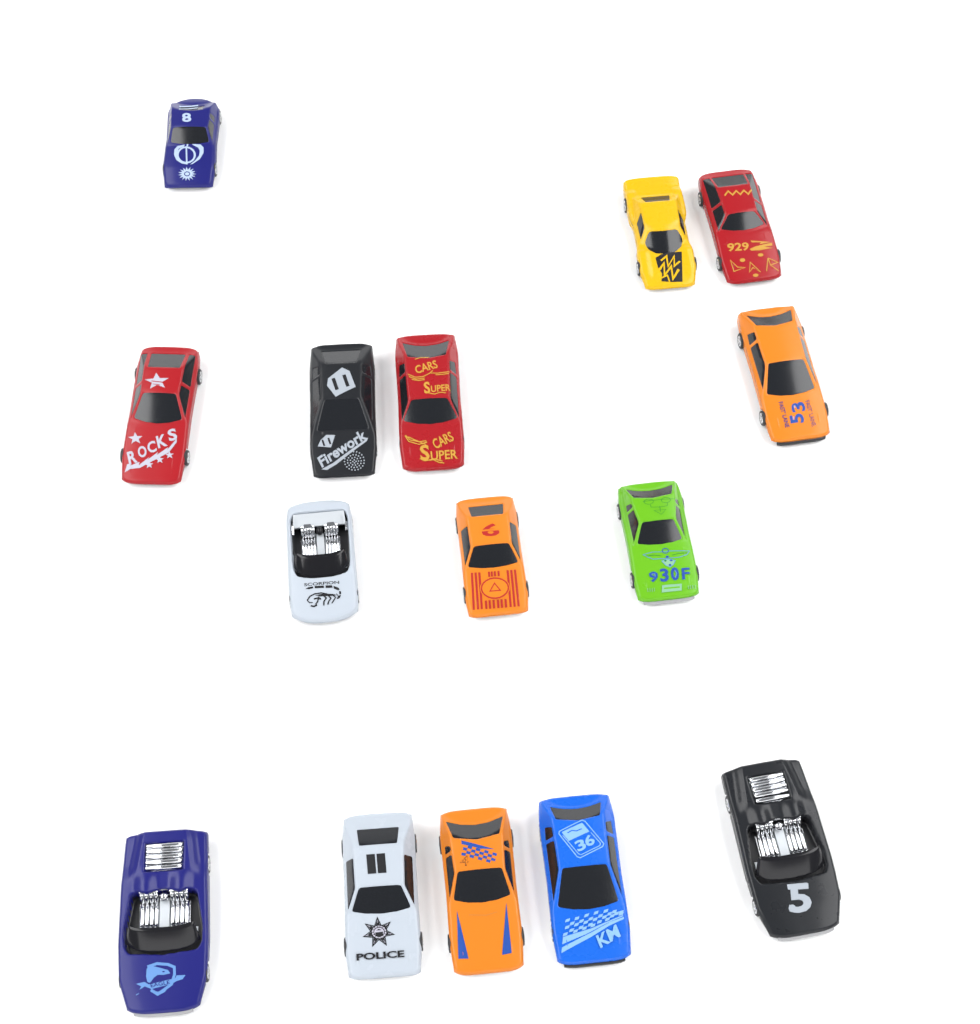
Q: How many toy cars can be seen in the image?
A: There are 15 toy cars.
